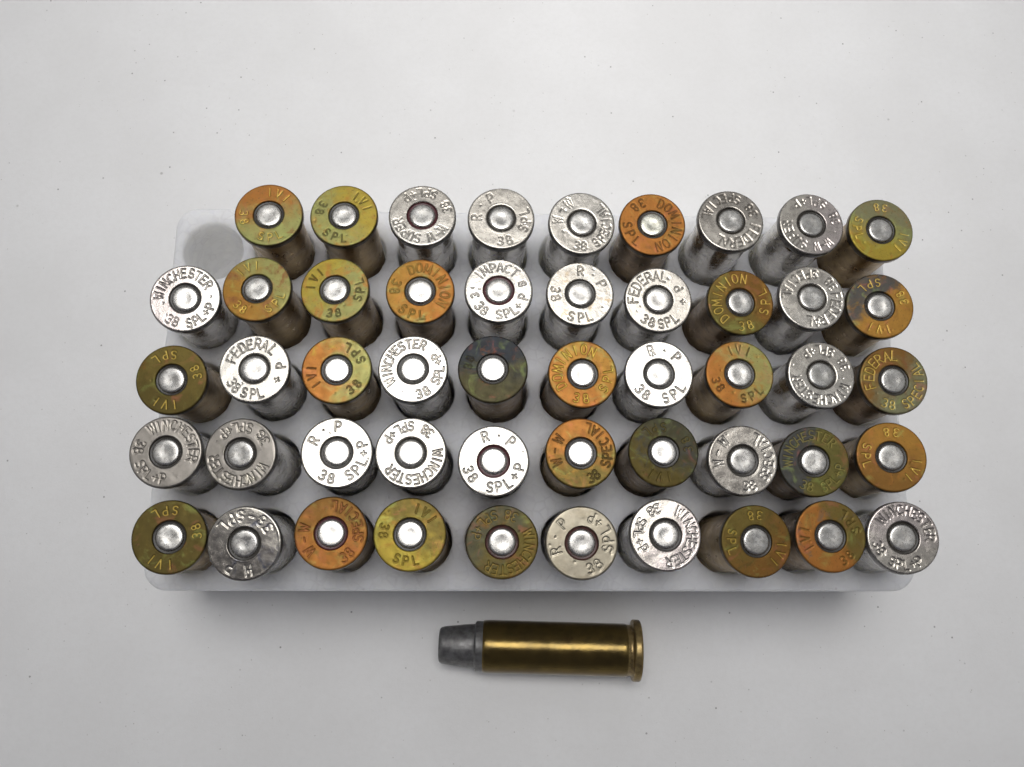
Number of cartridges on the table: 50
